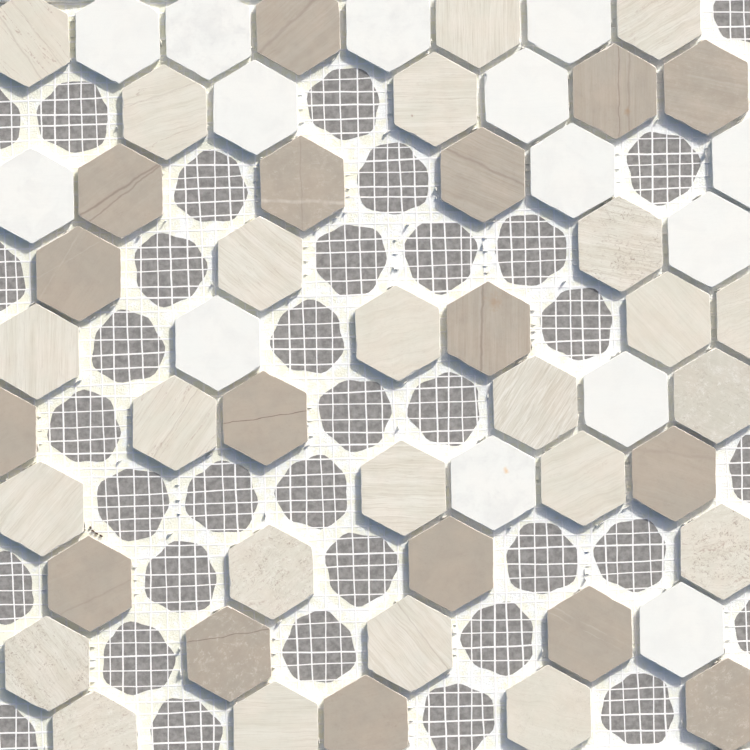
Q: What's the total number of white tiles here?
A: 14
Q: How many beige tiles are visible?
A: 24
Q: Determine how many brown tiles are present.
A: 17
